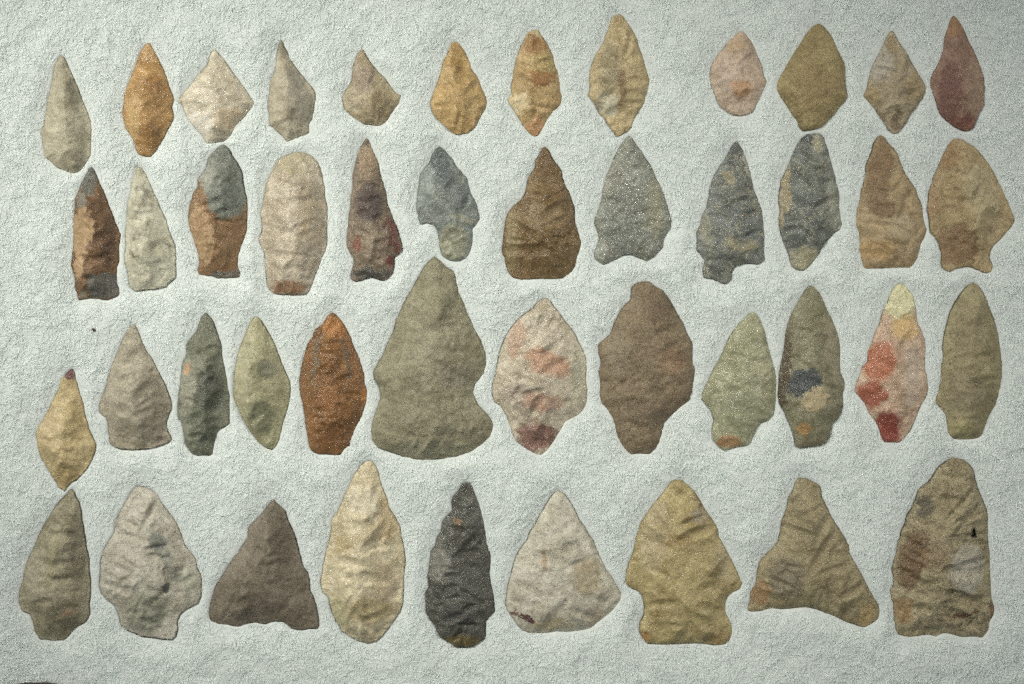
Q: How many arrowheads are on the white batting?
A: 45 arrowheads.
